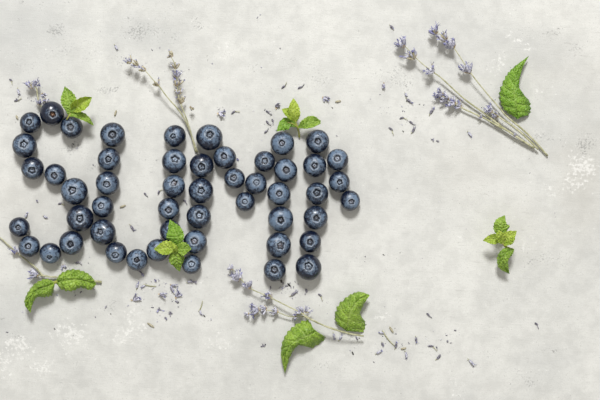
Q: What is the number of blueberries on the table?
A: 51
